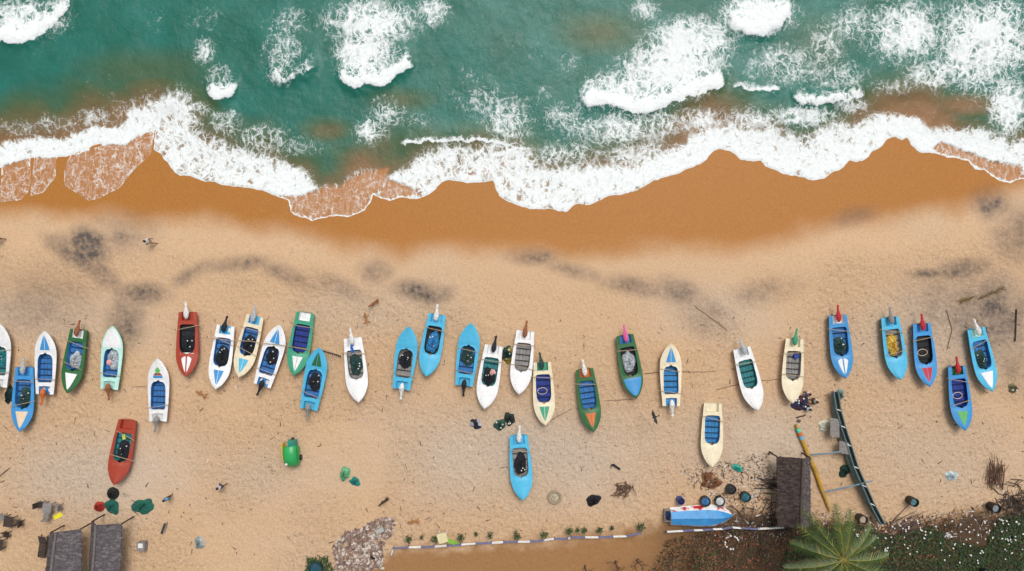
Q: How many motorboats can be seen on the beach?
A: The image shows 33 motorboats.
